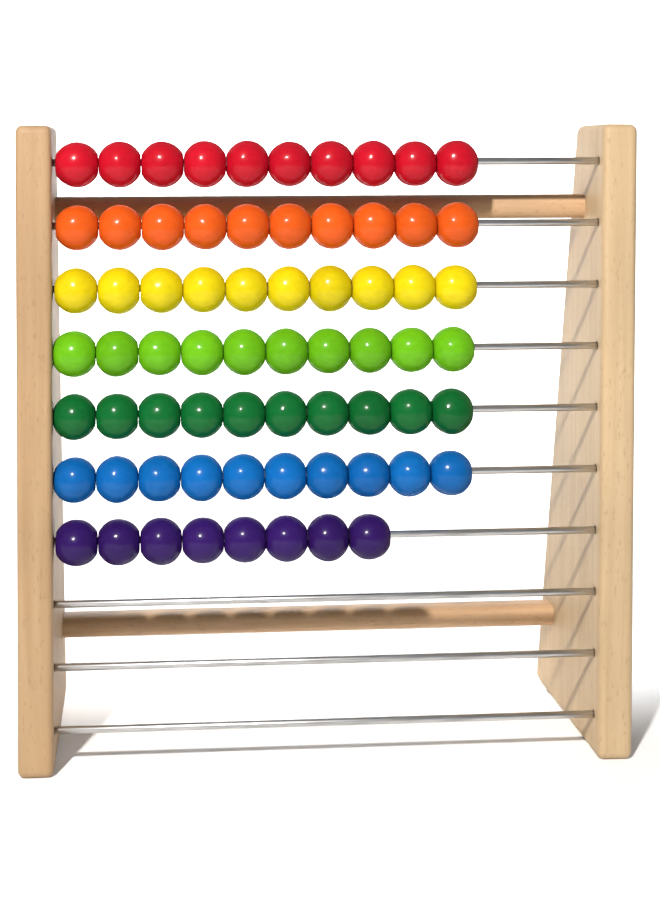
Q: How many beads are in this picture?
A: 68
